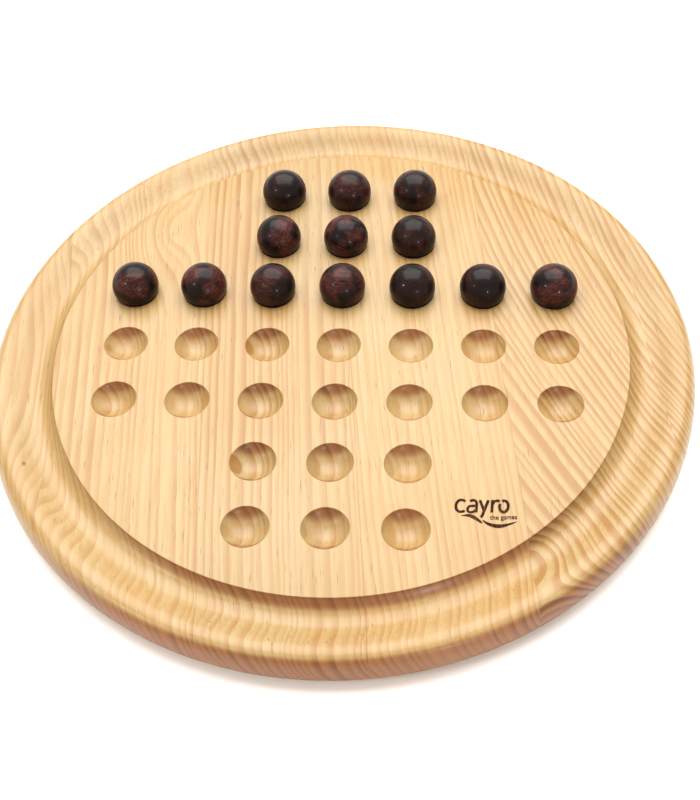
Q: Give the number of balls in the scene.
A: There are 13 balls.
